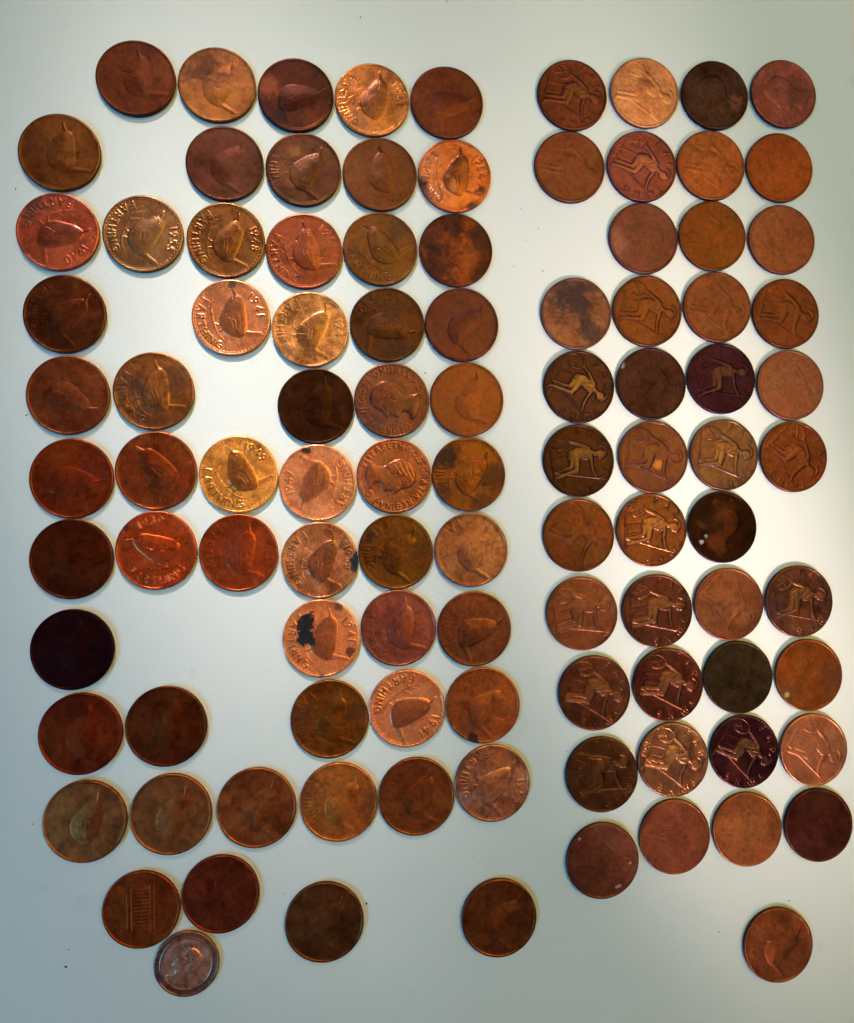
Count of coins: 101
